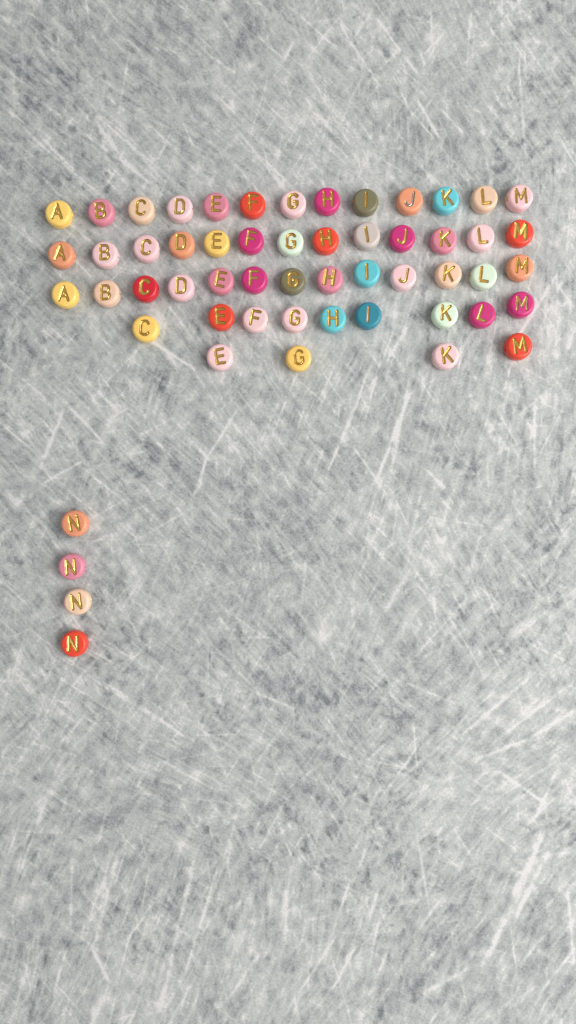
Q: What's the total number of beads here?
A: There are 56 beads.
